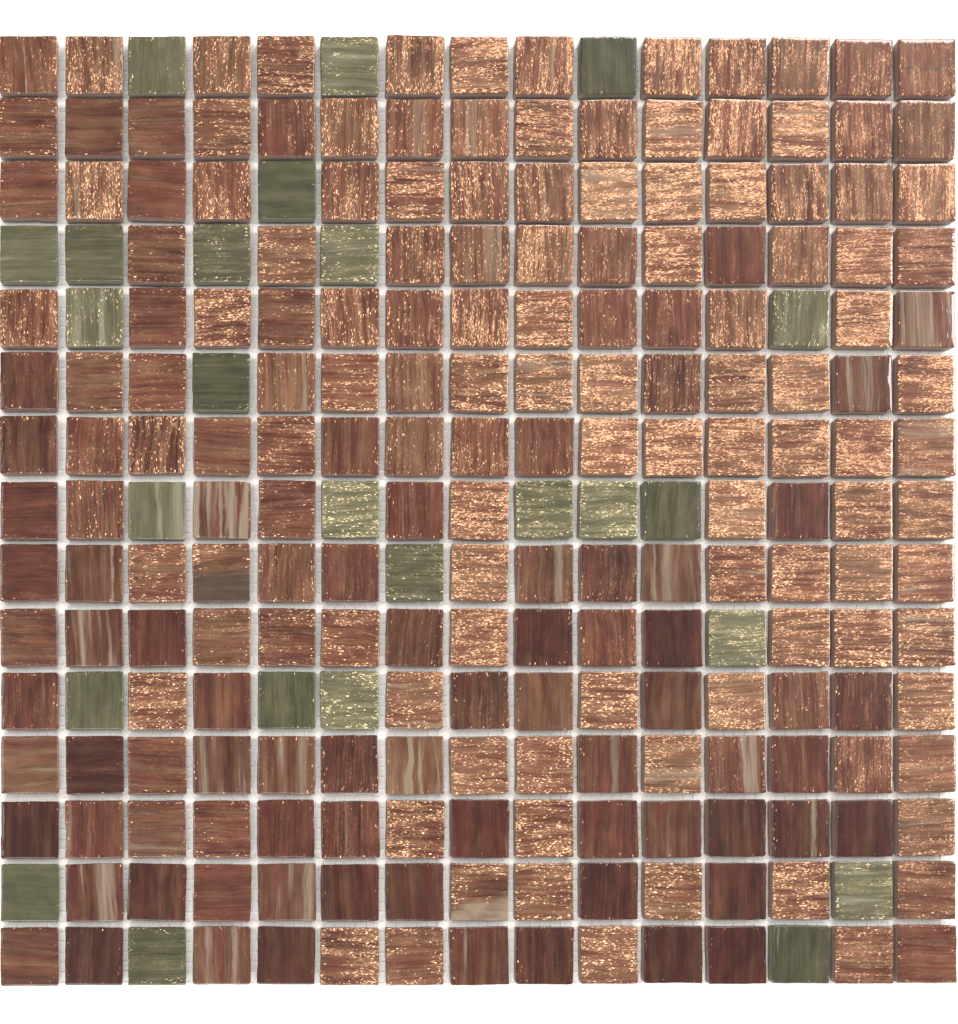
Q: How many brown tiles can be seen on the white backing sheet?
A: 200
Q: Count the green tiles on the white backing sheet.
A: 25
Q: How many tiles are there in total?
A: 225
